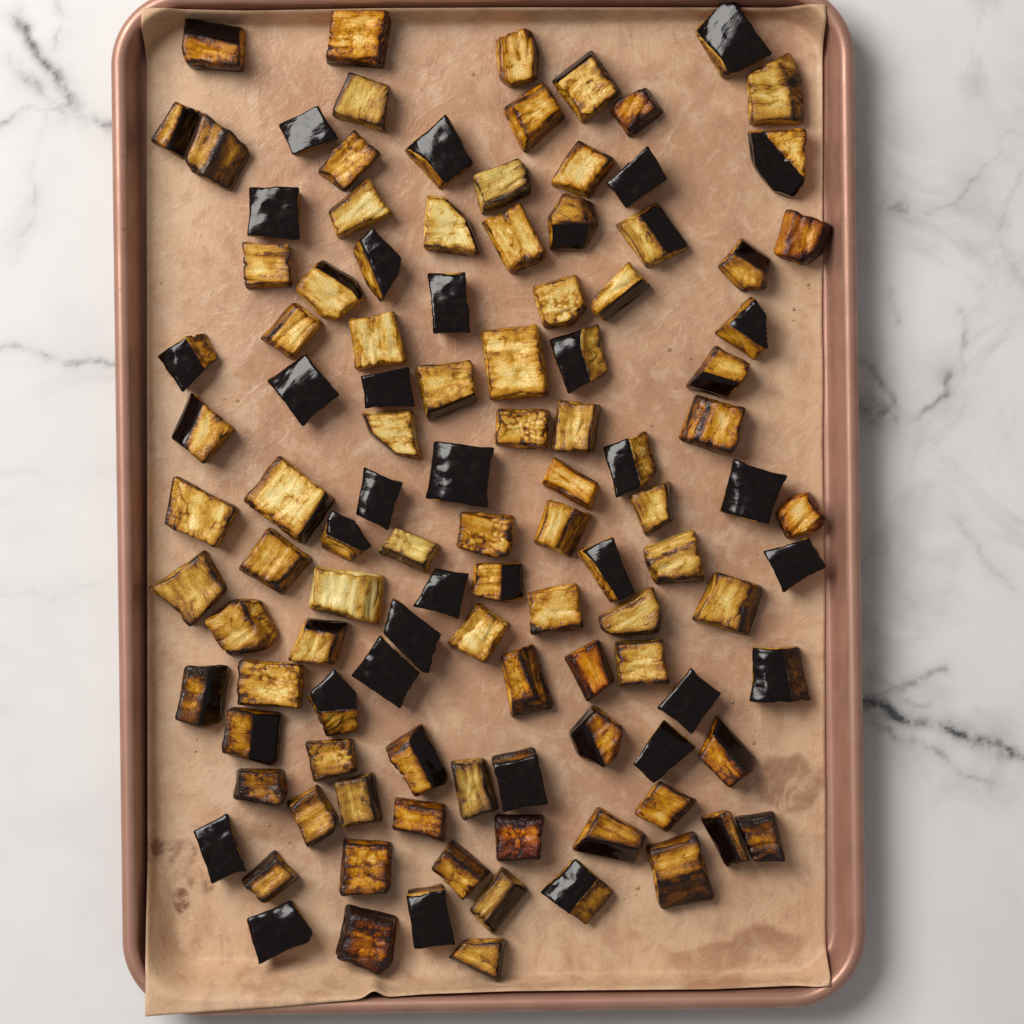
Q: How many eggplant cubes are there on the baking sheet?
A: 112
